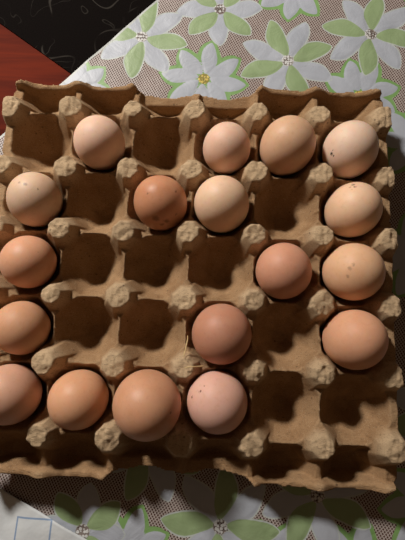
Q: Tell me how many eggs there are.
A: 18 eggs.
